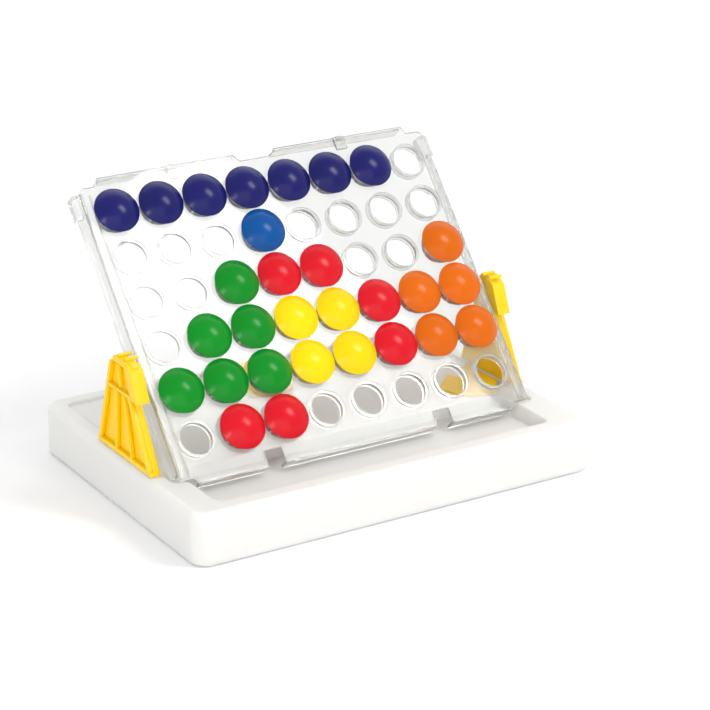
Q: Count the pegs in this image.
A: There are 29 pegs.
